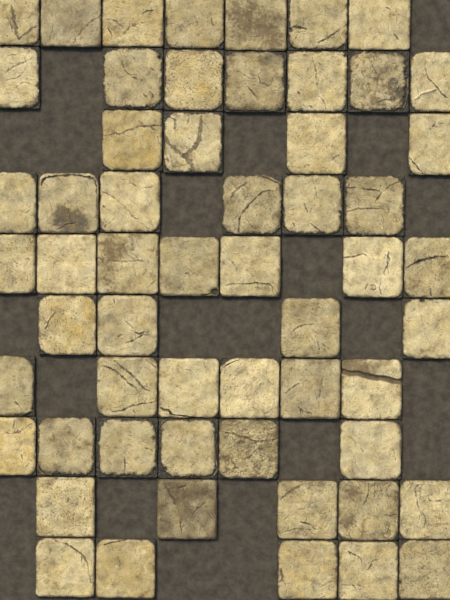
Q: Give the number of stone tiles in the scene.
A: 57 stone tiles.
